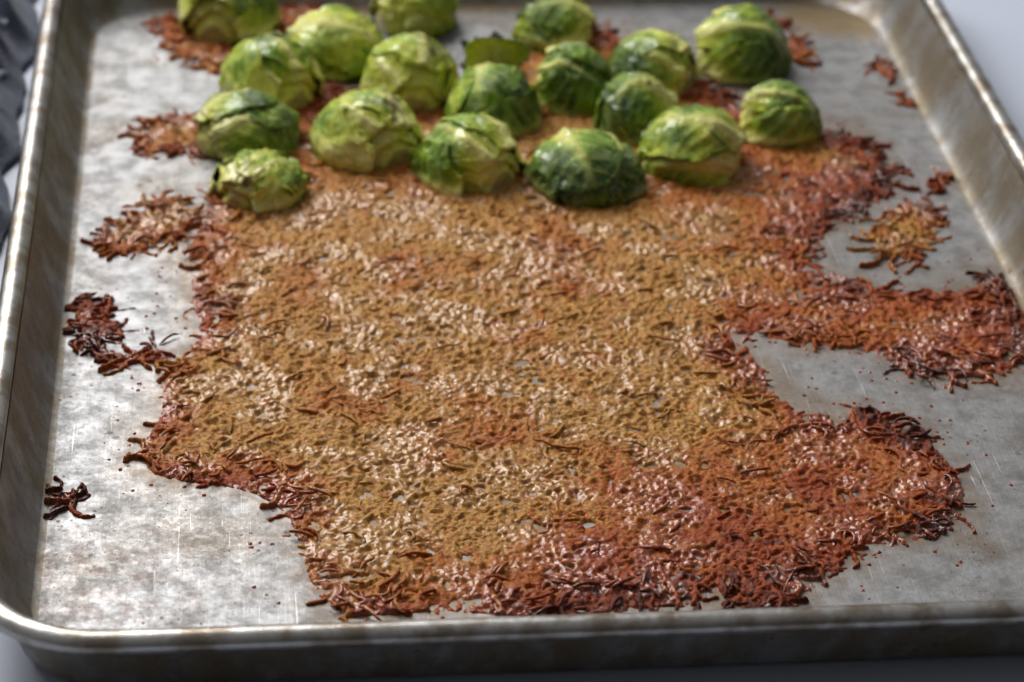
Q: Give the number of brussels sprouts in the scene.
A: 18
